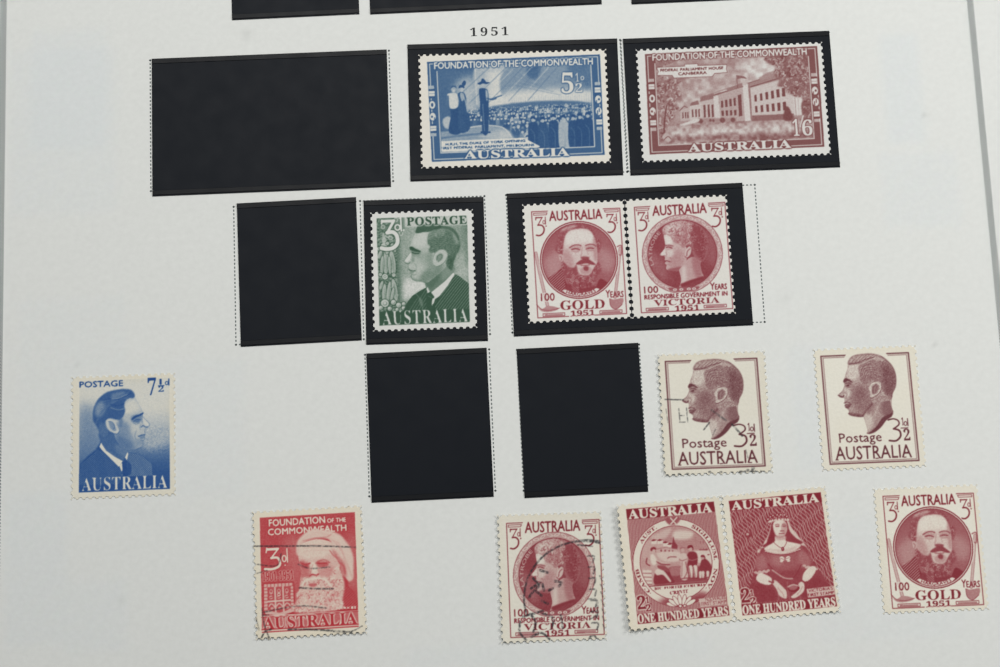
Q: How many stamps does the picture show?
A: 13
